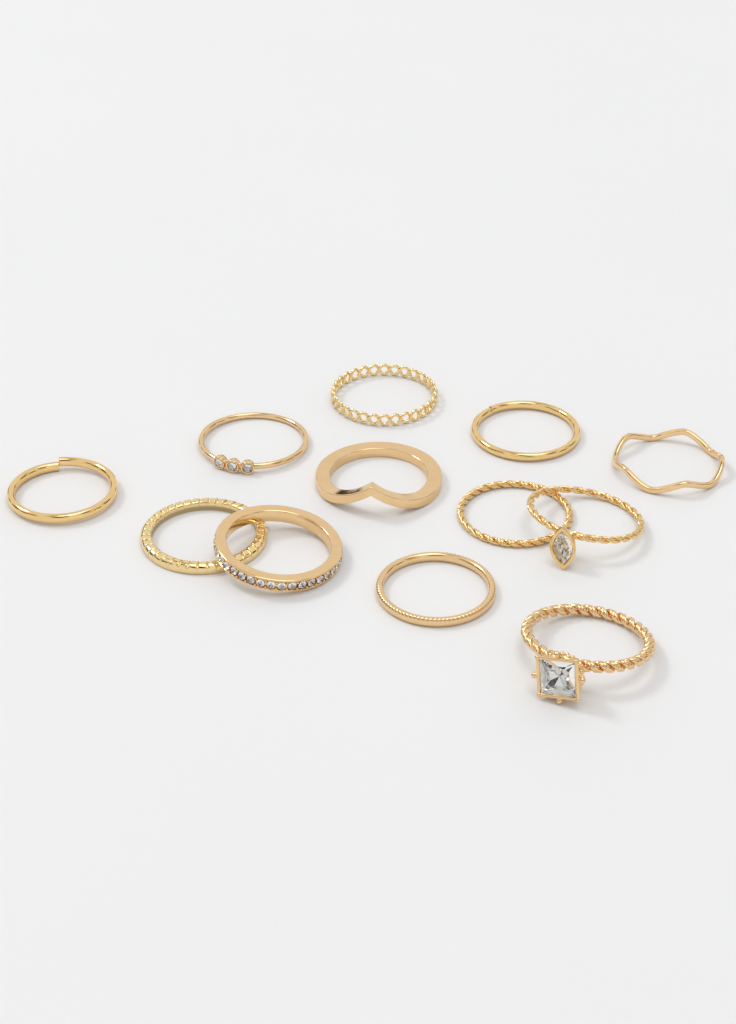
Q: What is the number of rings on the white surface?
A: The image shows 12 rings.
